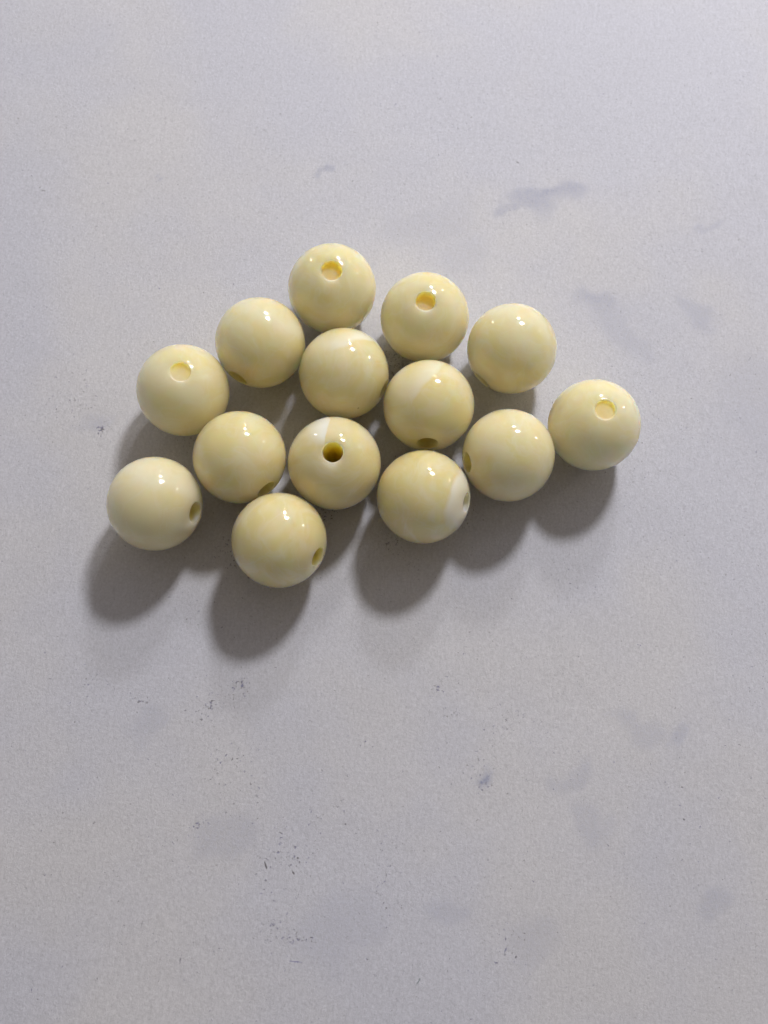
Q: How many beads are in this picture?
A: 14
